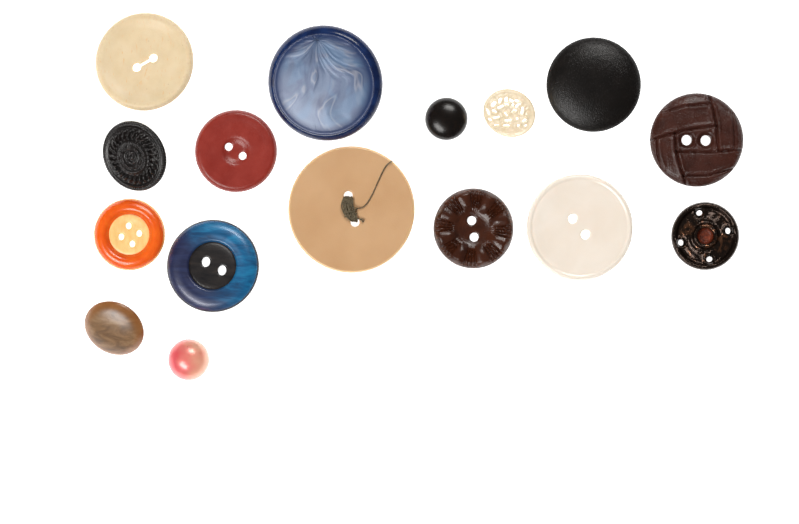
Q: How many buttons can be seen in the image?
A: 16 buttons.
